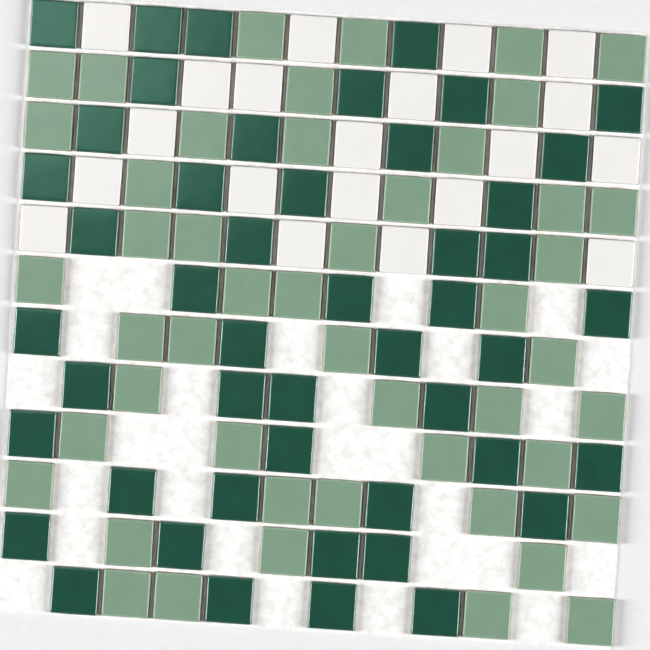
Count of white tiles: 20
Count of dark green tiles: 48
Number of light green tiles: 48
